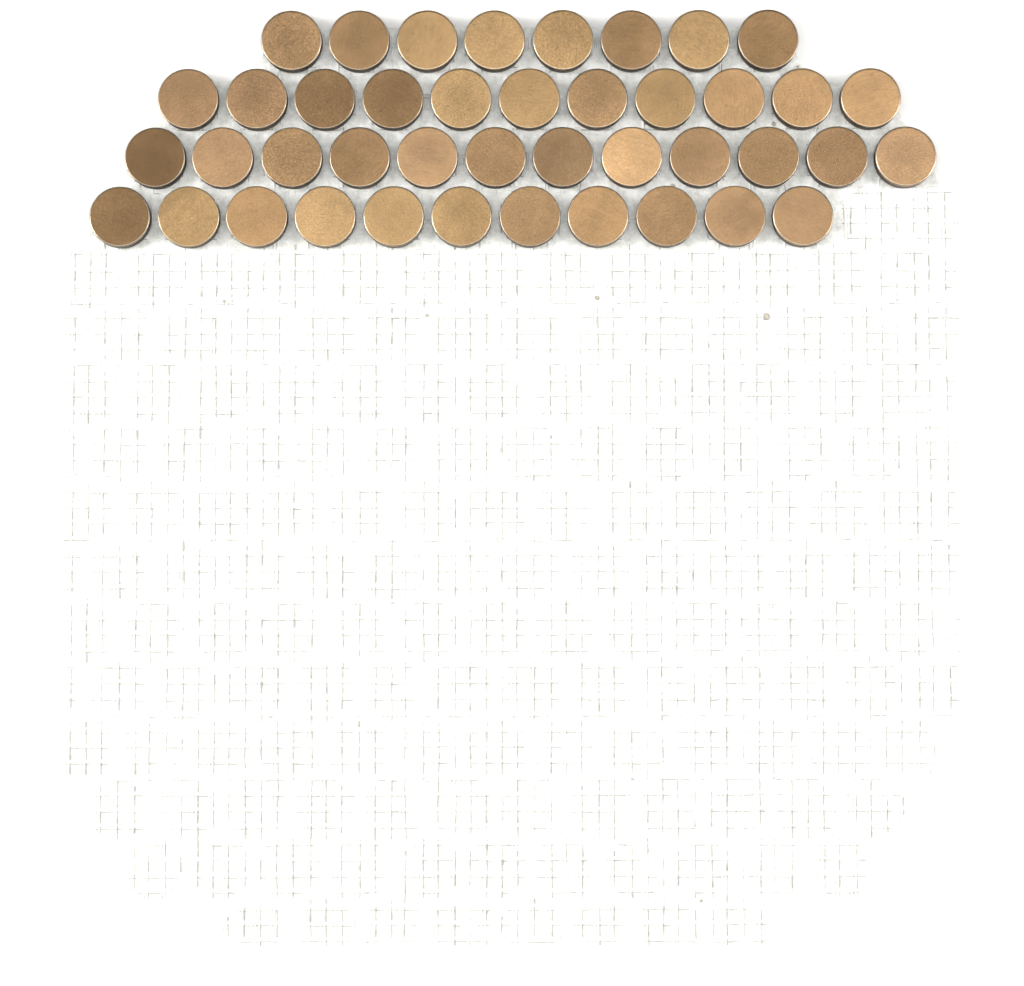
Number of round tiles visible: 42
